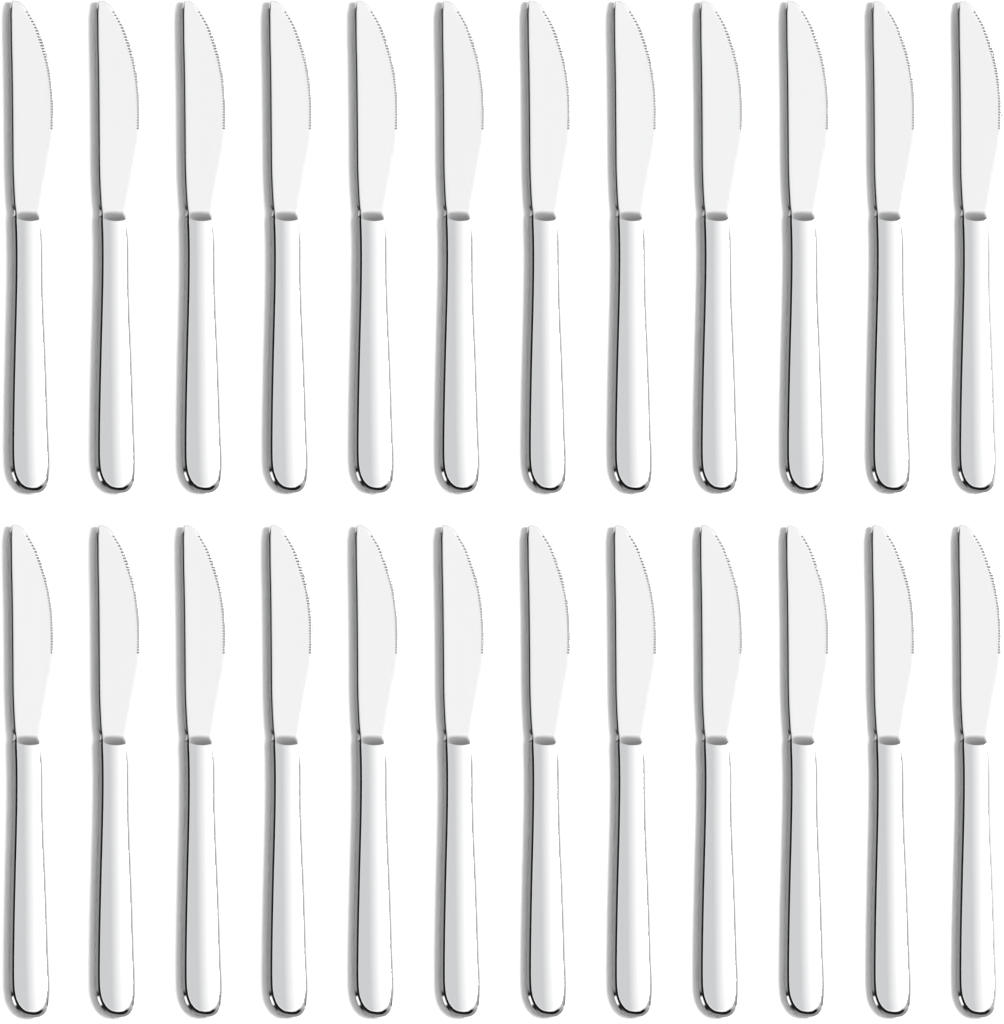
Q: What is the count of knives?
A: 24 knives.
